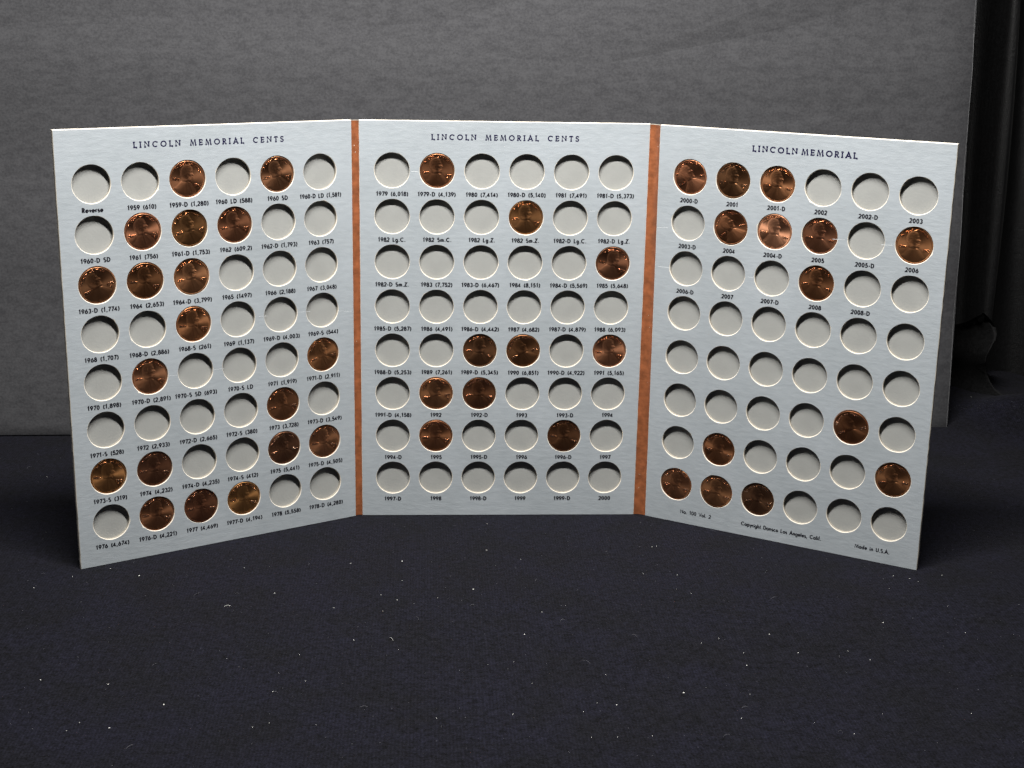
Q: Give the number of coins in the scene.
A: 43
